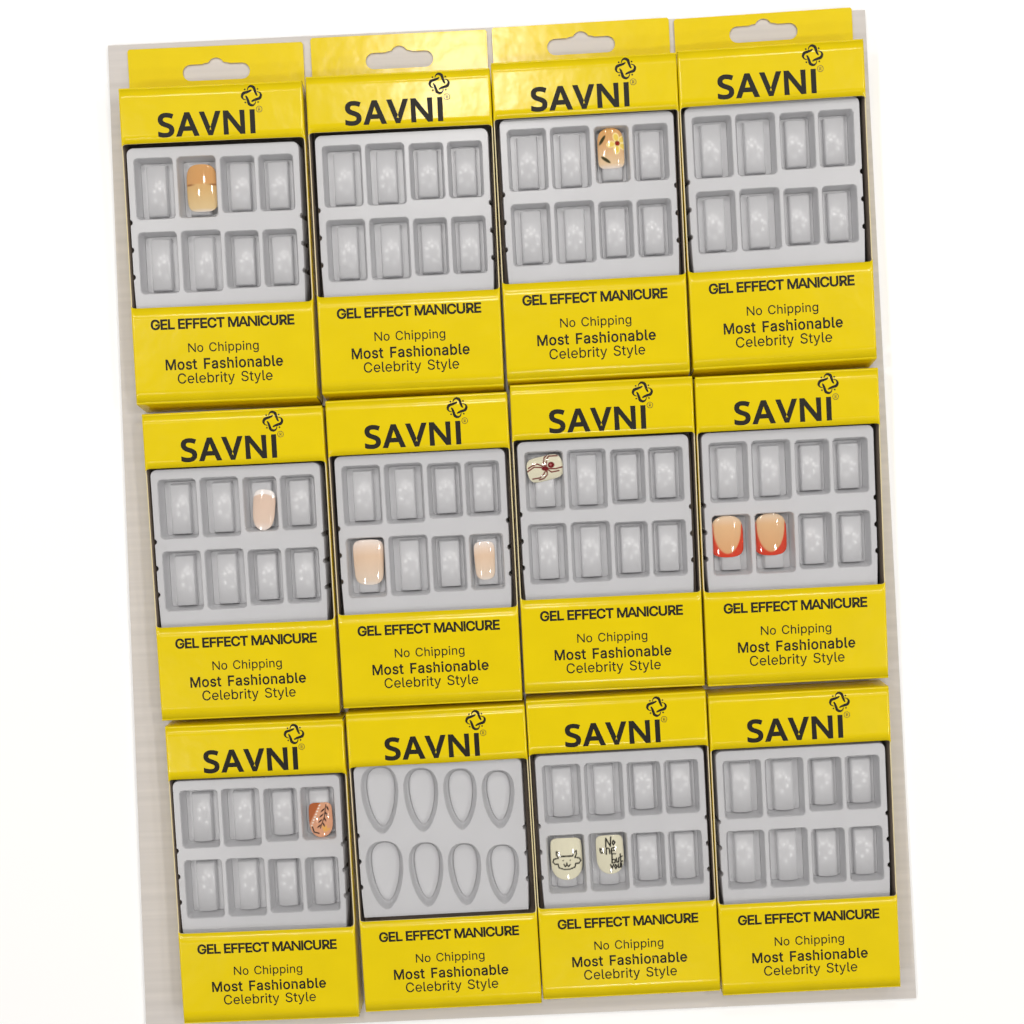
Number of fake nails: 11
